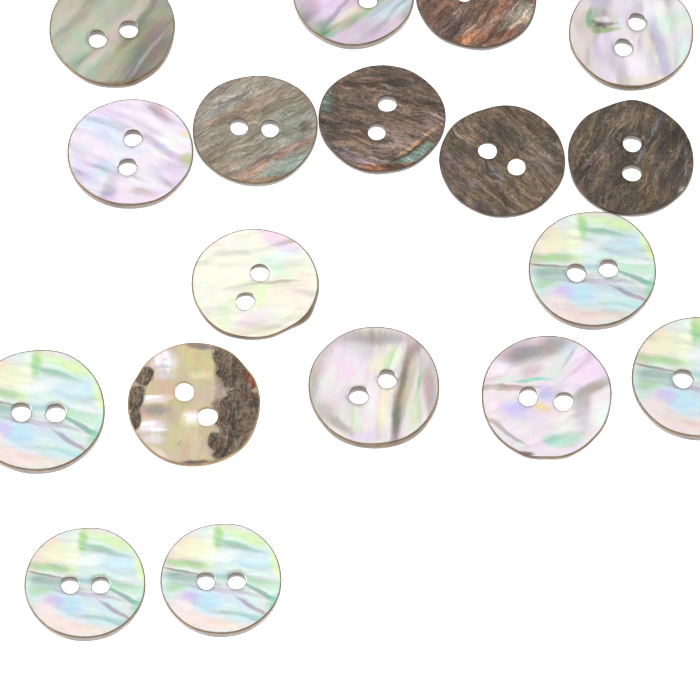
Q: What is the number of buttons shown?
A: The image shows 18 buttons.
